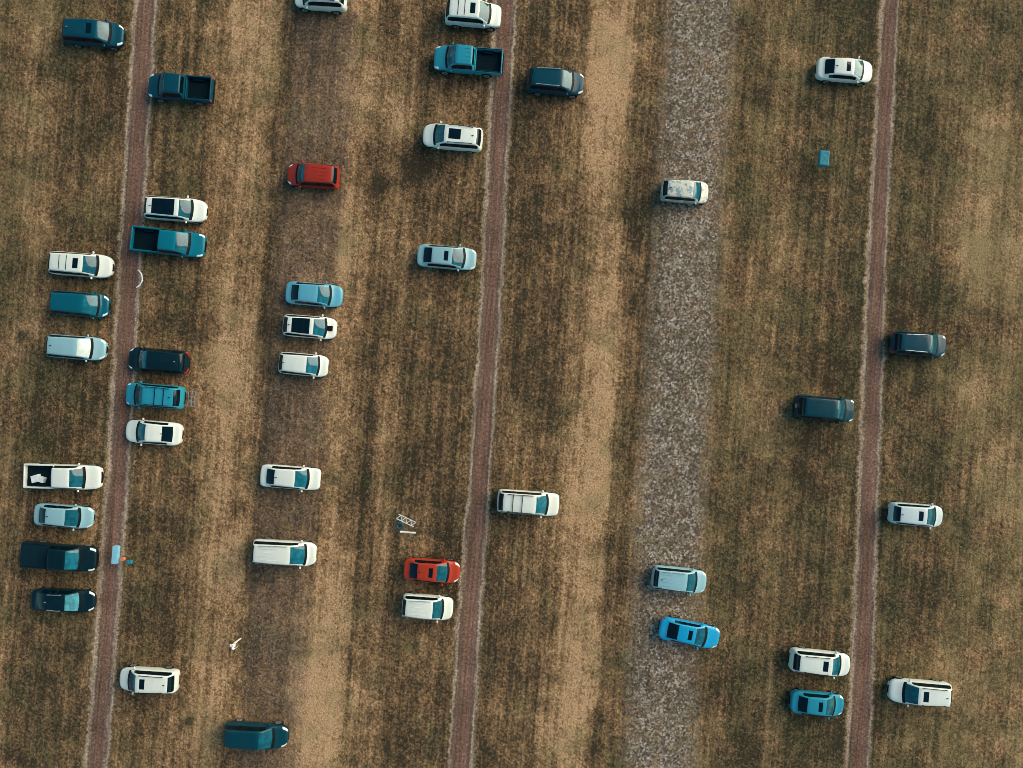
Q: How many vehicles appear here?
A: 41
